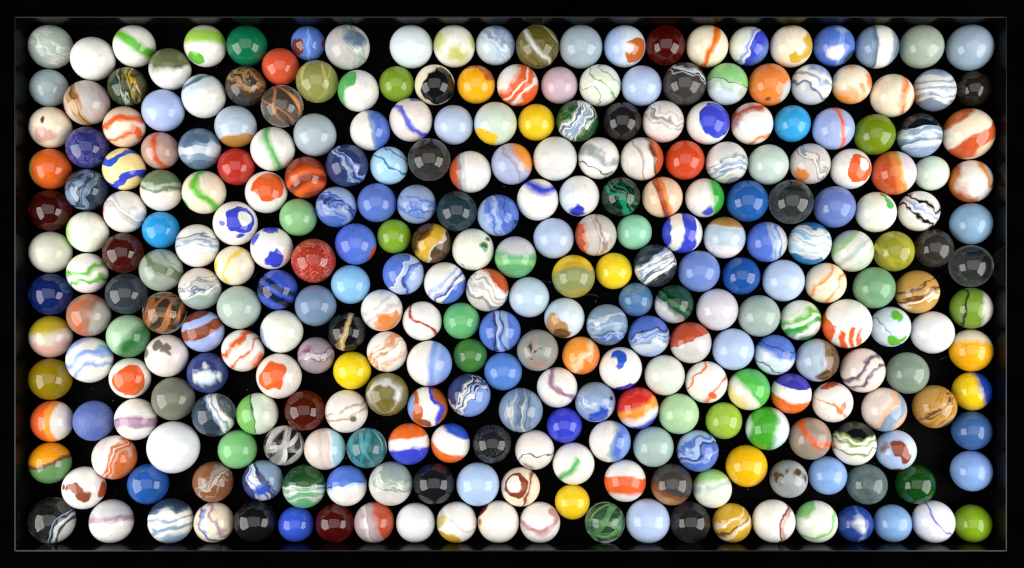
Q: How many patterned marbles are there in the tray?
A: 200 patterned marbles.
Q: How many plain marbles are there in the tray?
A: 94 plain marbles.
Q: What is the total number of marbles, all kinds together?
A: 294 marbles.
